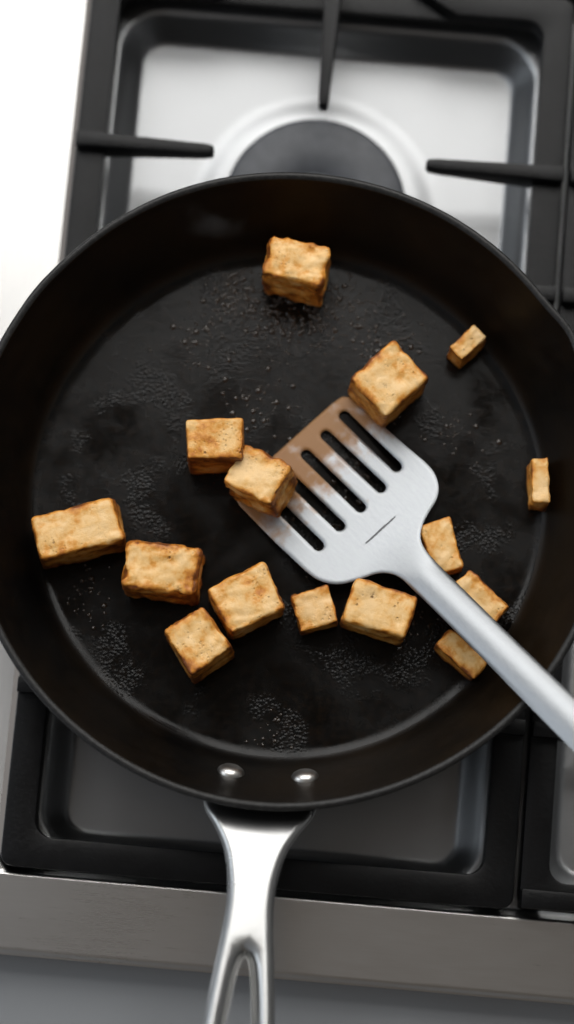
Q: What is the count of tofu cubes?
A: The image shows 15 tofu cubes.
